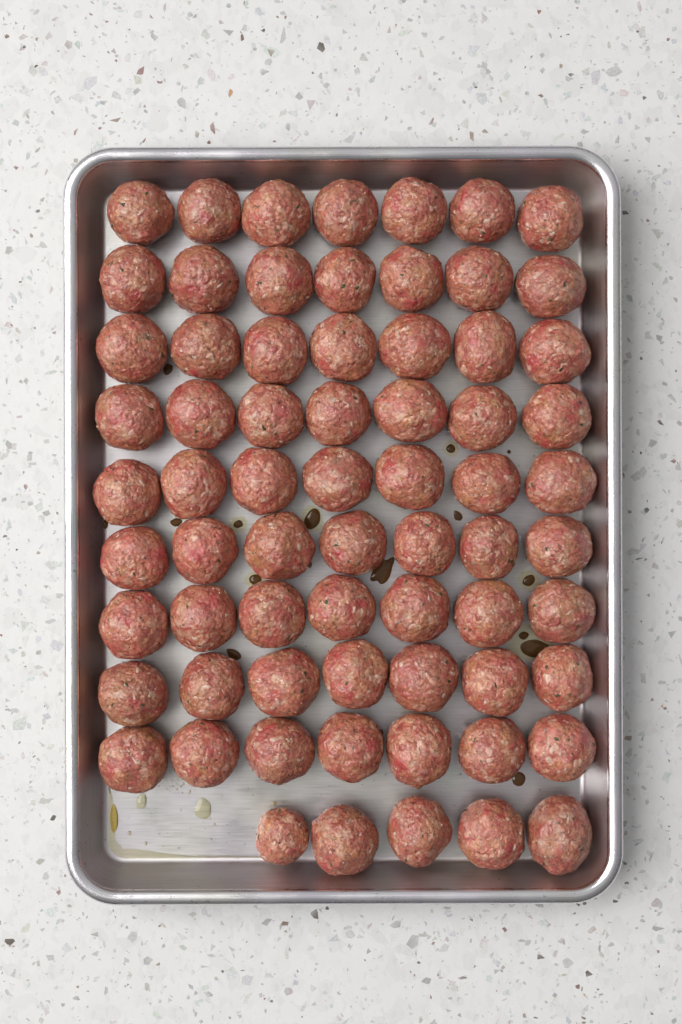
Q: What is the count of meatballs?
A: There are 68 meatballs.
